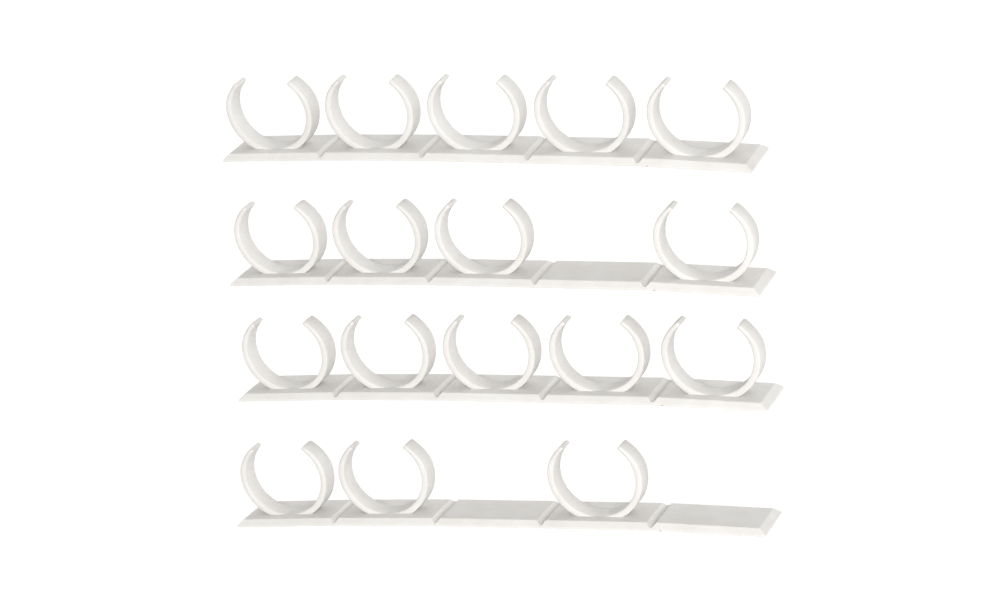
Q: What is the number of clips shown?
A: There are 17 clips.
